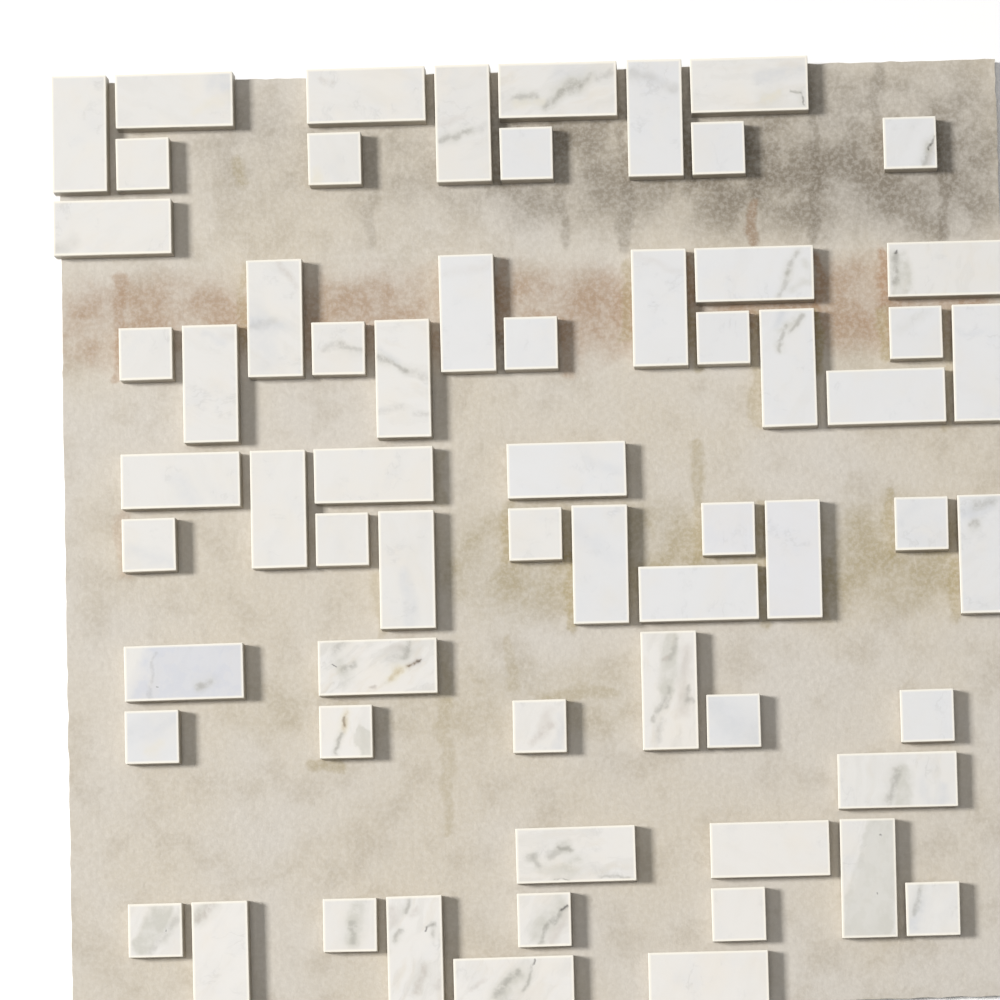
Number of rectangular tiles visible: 38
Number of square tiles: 25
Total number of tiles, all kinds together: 63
